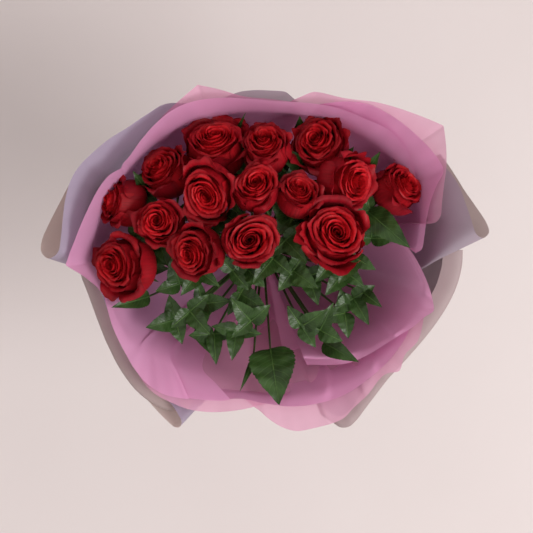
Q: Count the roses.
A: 15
